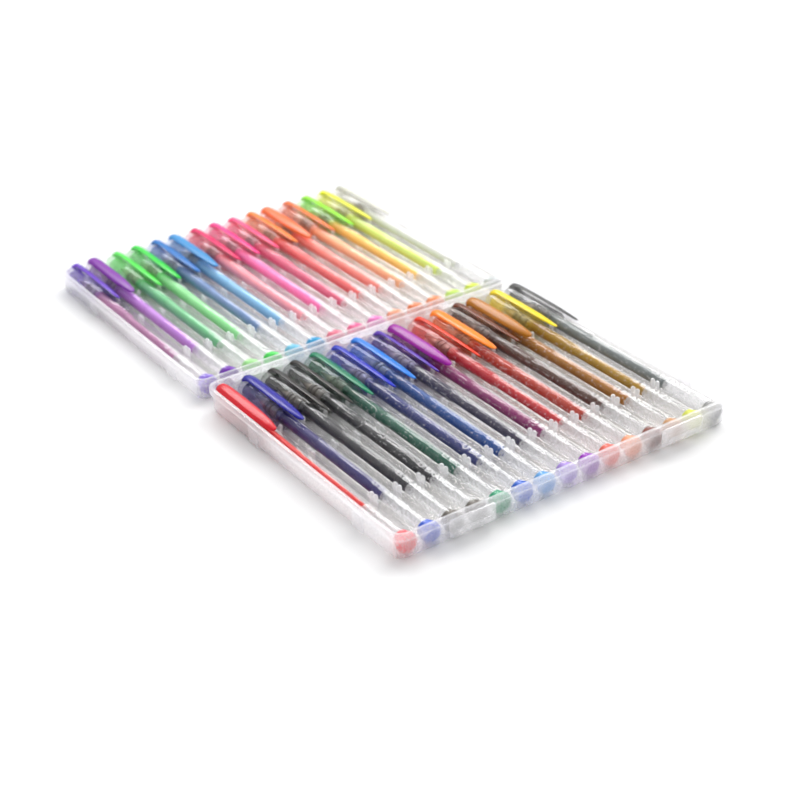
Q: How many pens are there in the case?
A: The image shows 30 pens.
